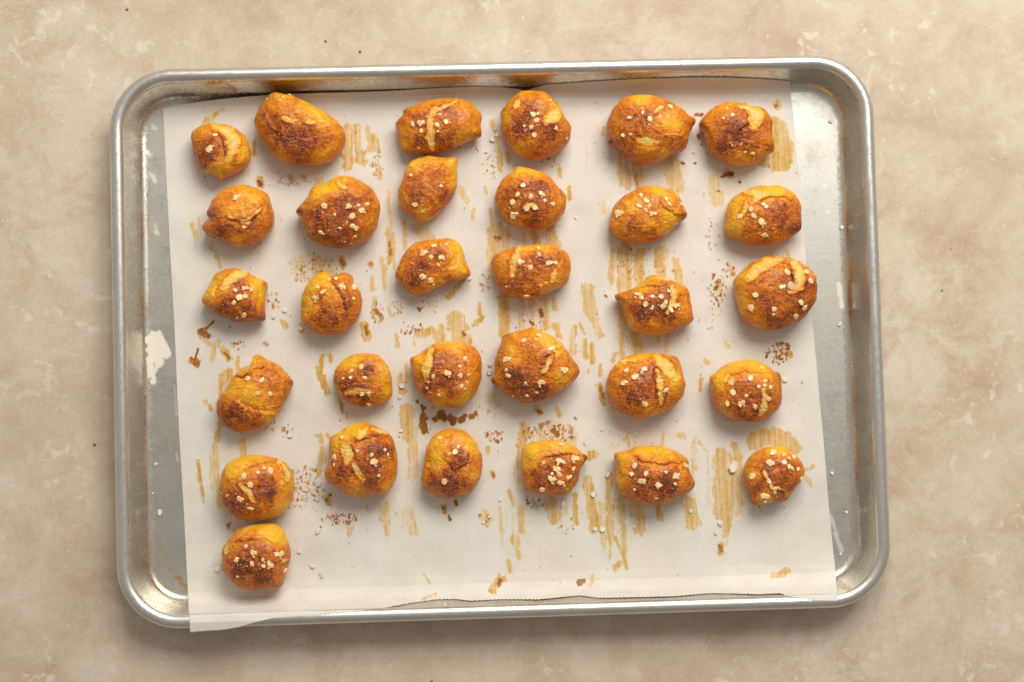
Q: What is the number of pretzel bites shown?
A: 31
